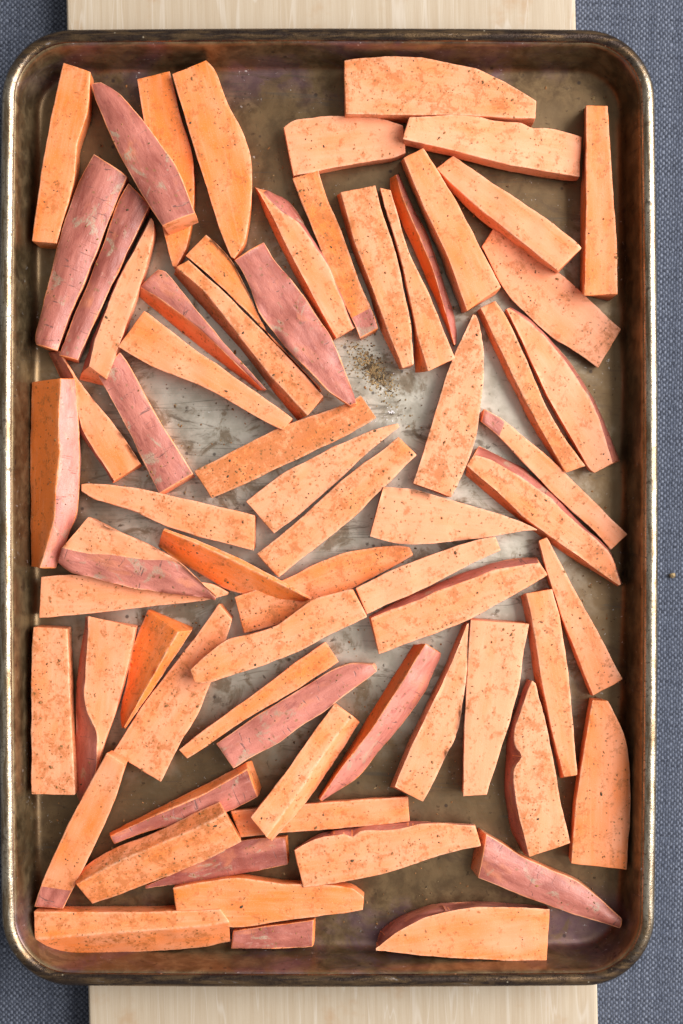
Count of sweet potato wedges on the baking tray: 69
